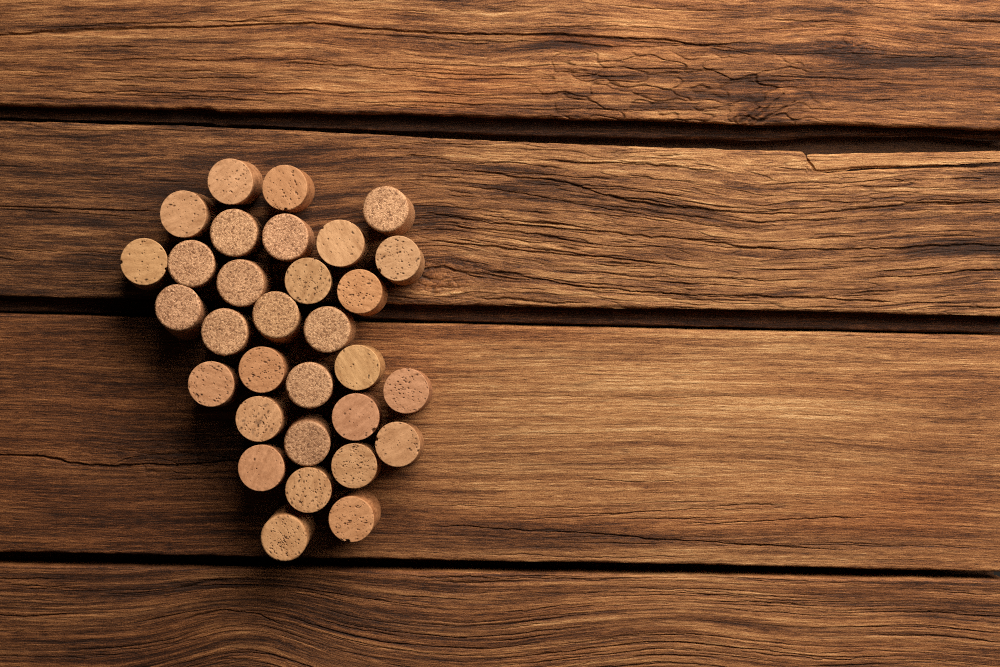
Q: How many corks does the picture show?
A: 31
